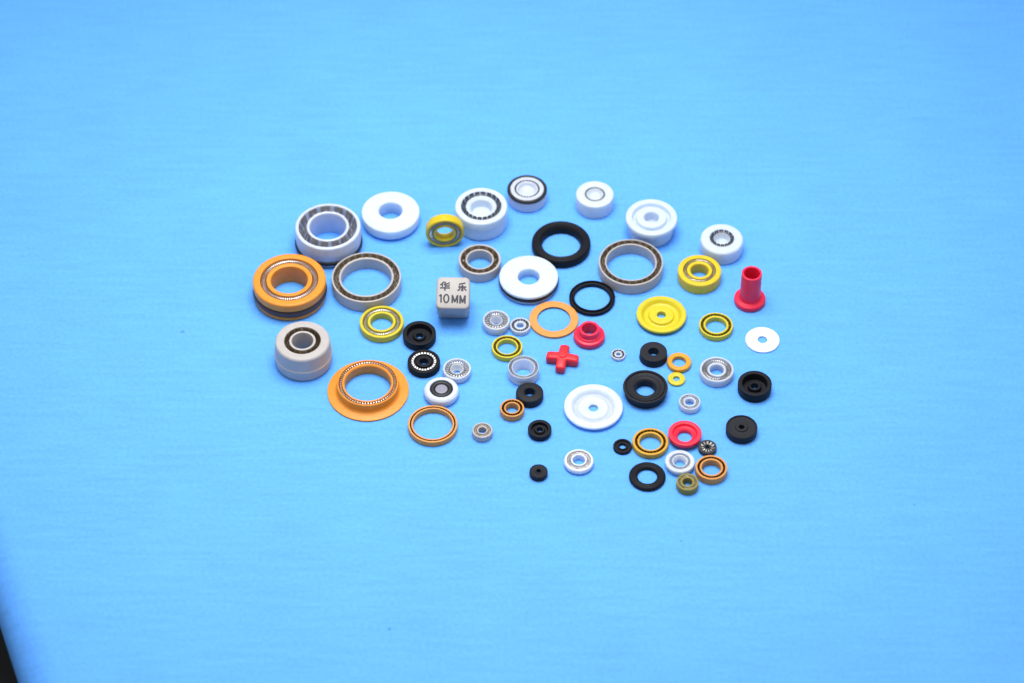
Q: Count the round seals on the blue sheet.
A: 58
